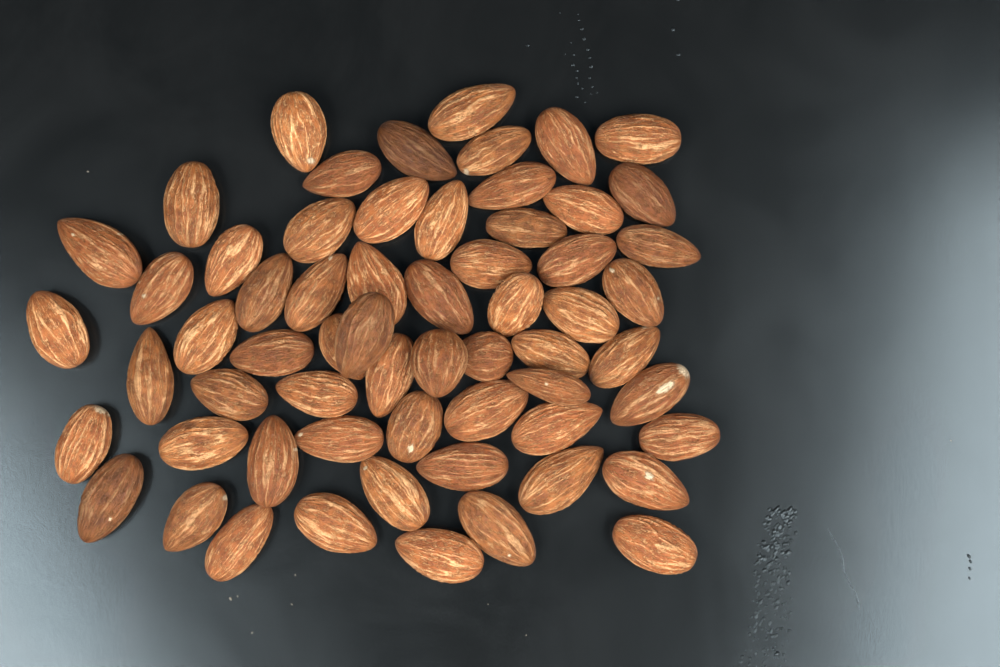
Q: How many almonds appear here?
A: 62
